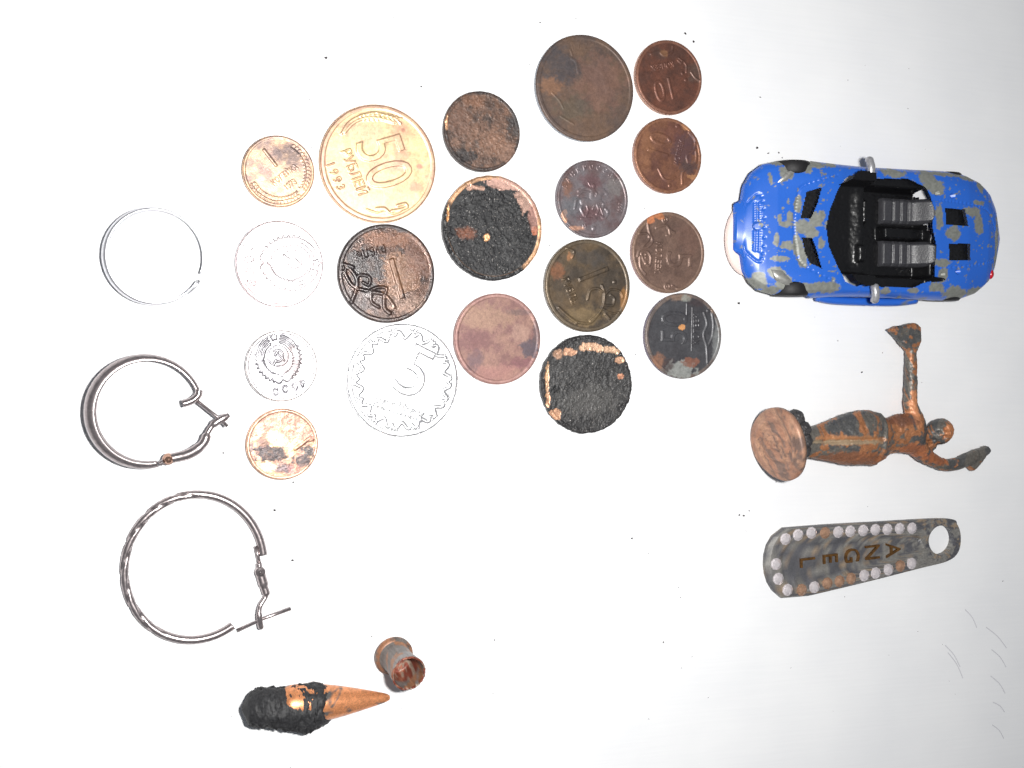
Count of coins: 18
